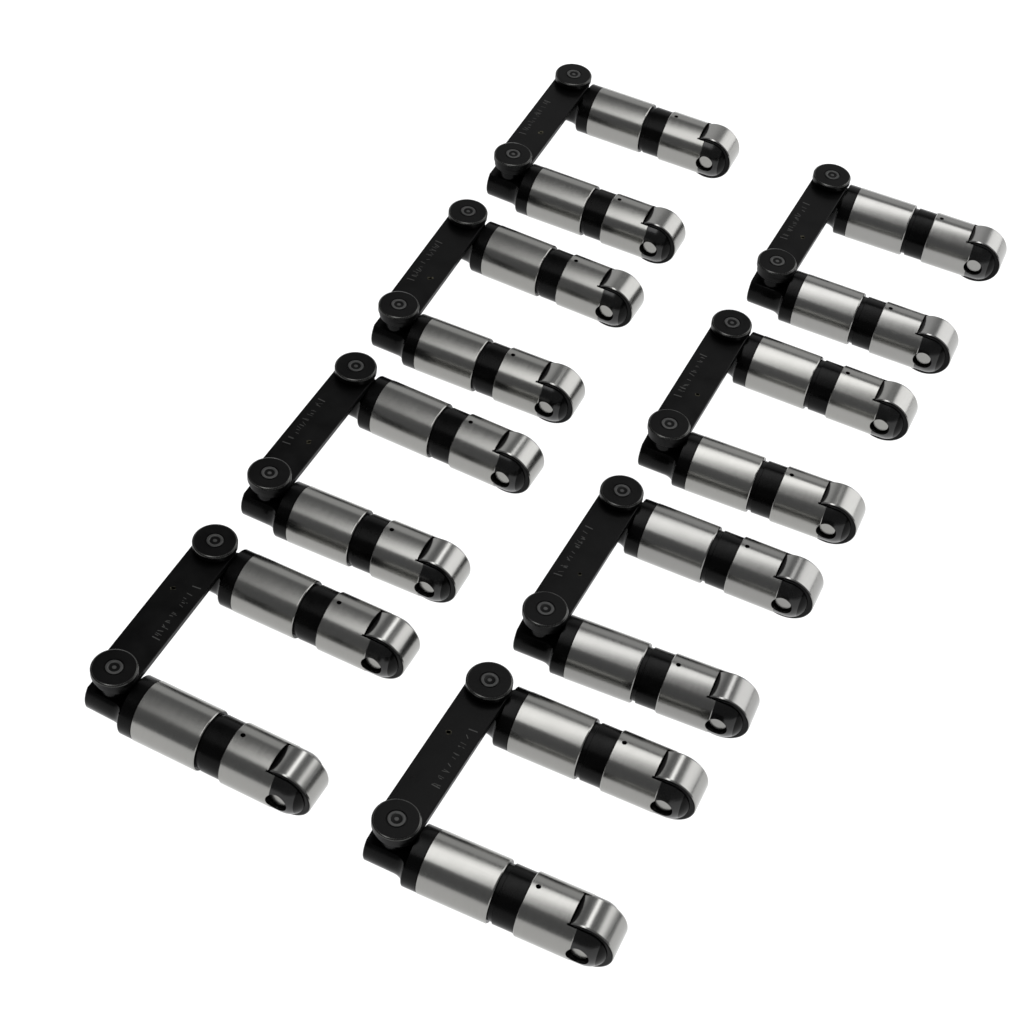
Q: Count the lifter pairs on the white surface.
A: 8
